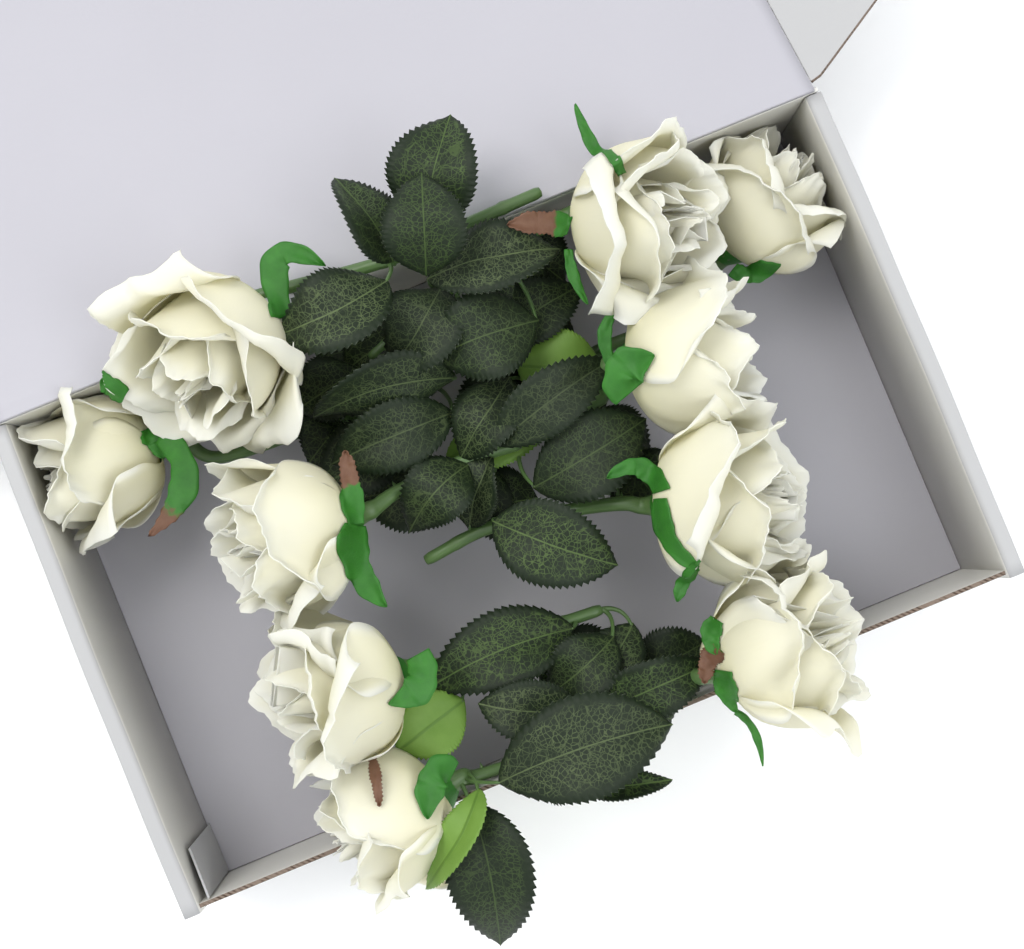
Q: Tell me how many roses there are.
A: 10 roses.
